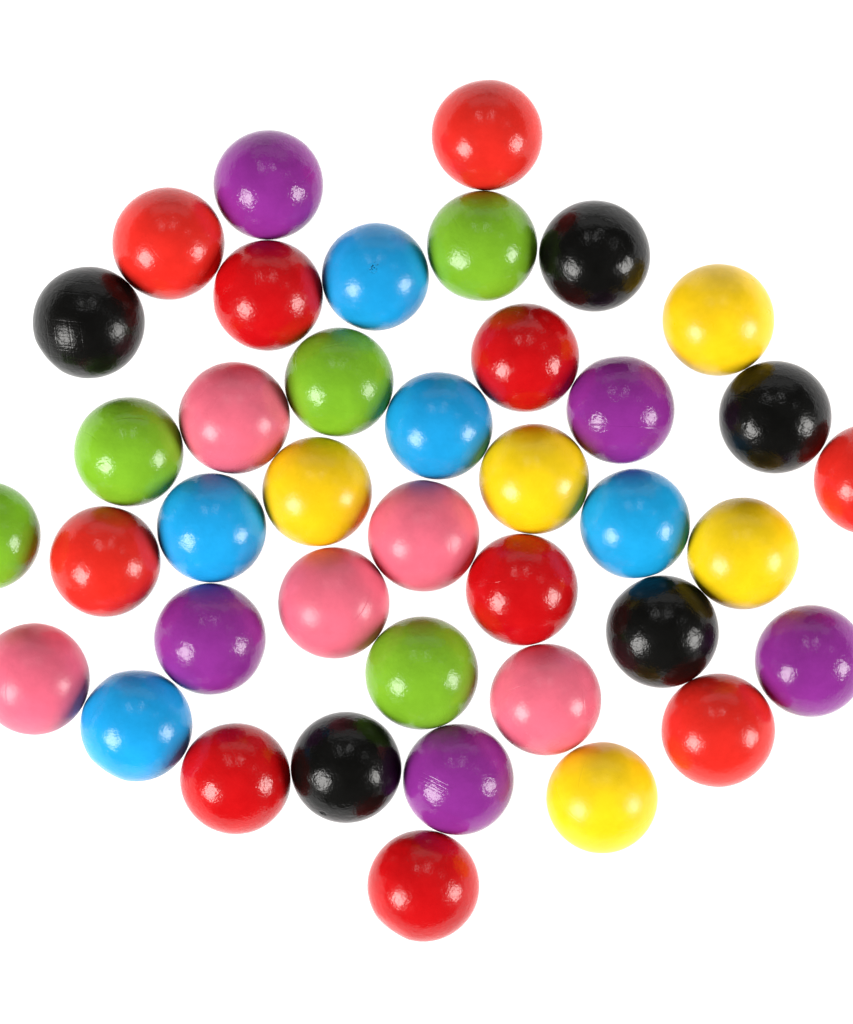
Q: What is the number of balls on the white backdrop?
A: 40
